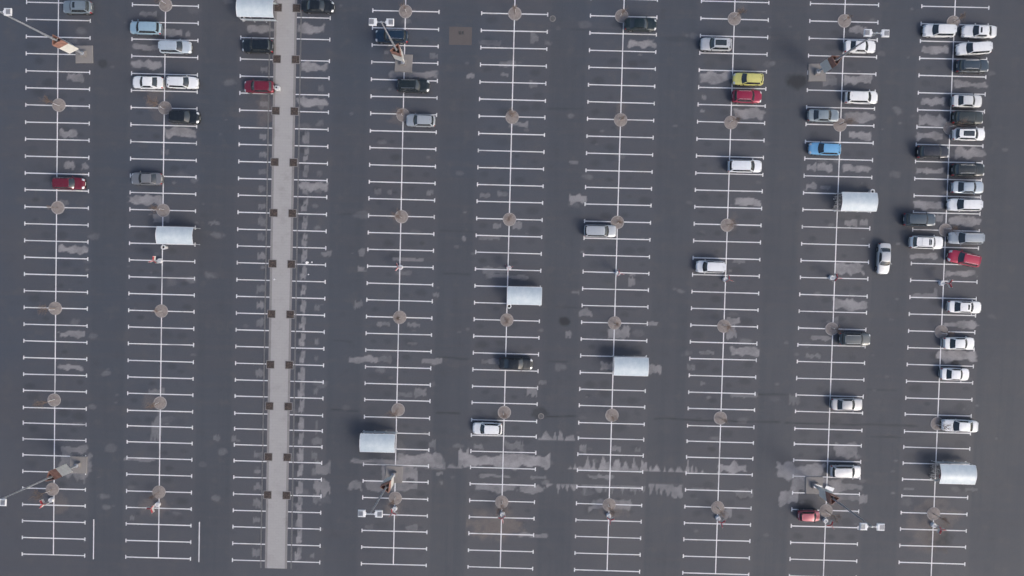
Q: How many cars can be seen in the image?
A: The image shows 51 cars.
